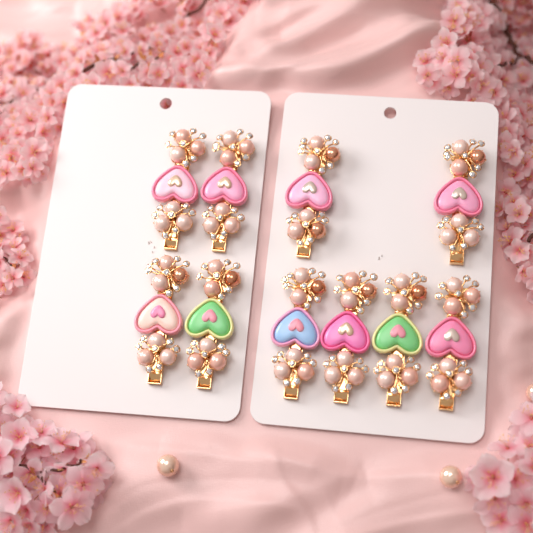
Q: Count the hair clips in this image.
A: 10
